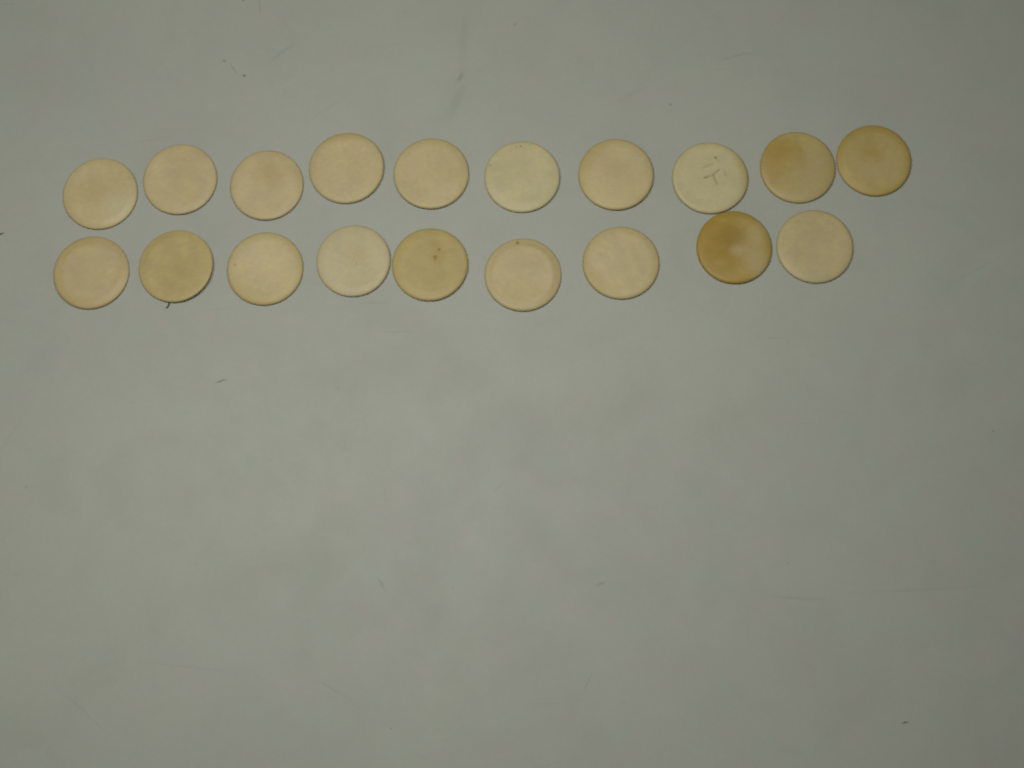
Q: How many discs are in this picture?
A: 19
